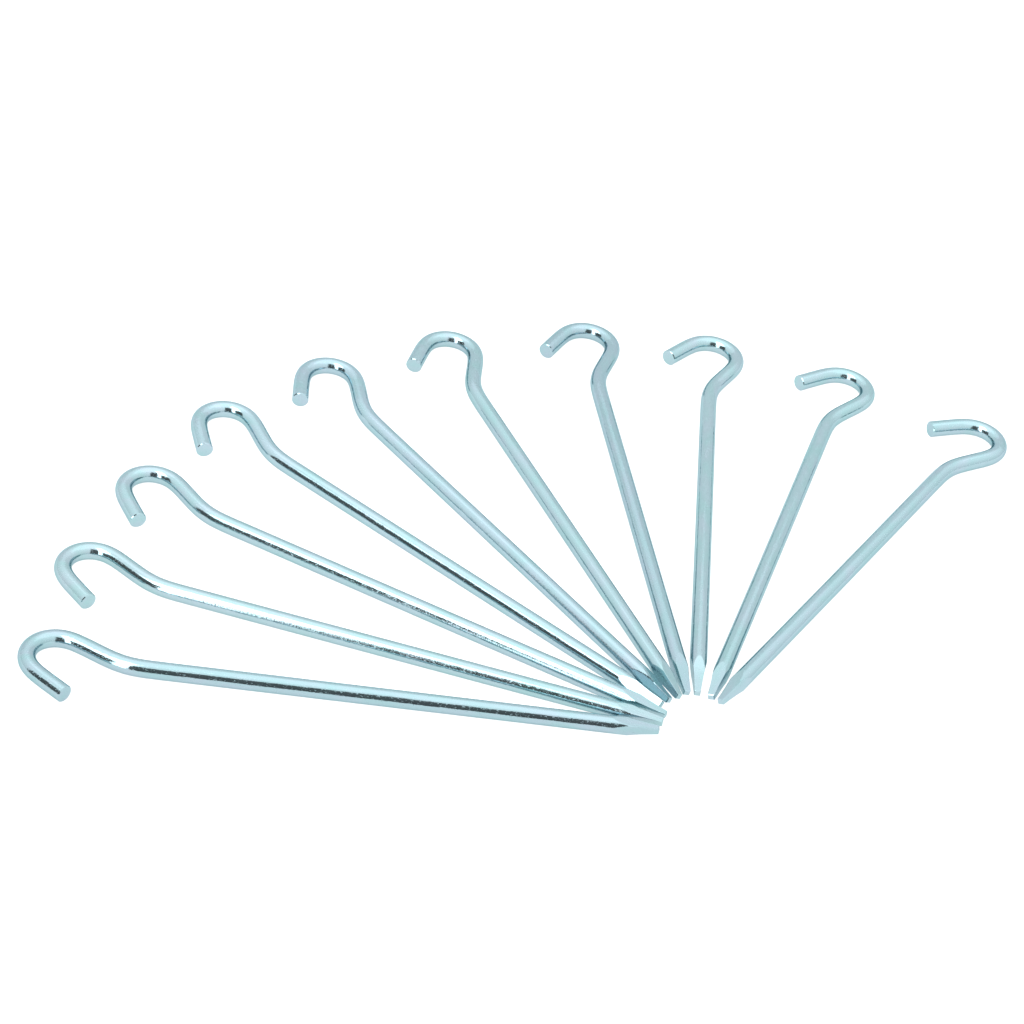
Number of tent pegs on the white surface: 10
